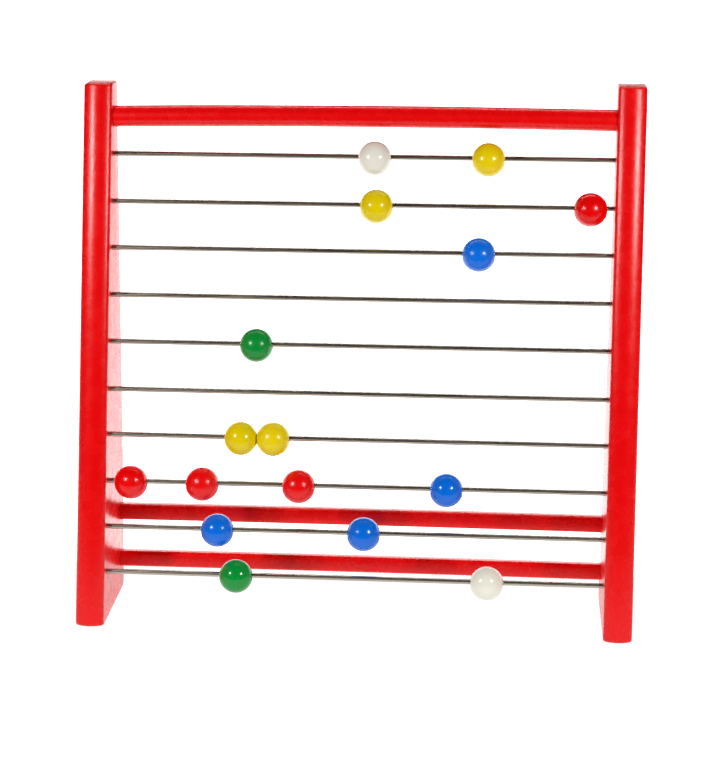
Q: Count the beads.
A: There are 16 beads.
